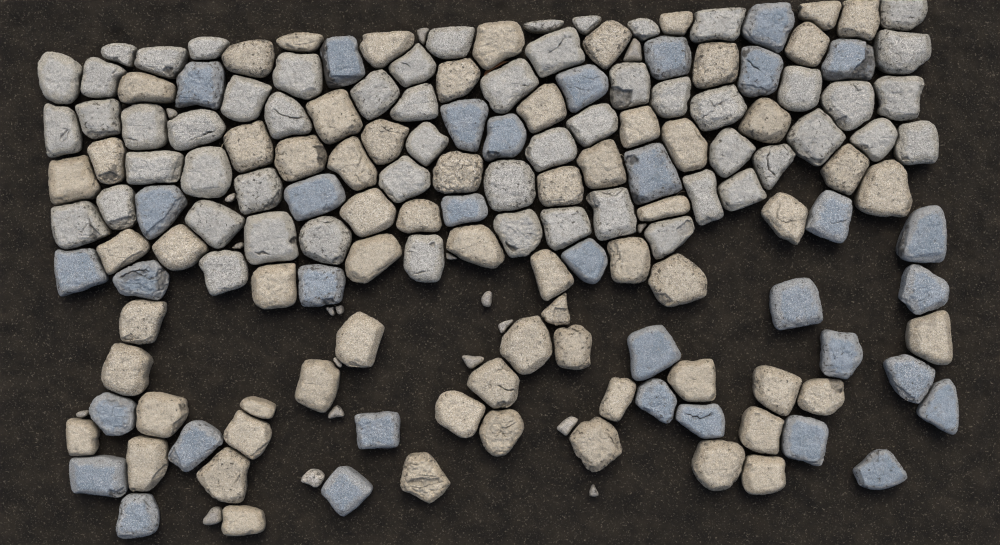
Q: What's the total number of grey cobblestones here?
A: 56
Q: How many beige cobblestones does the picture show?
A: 67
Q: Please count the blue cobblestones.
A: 35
